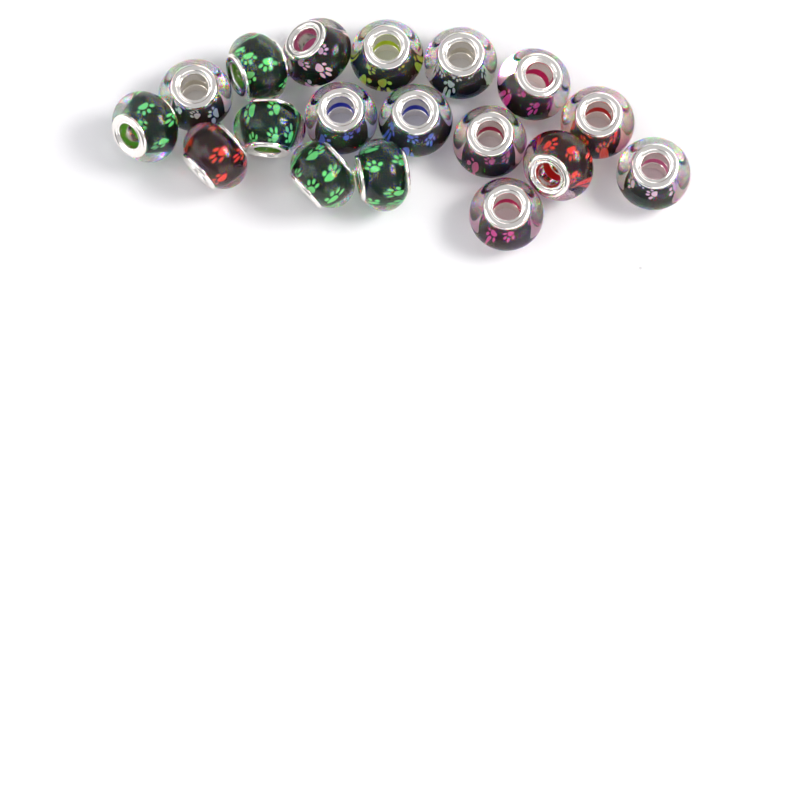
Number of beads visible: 18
